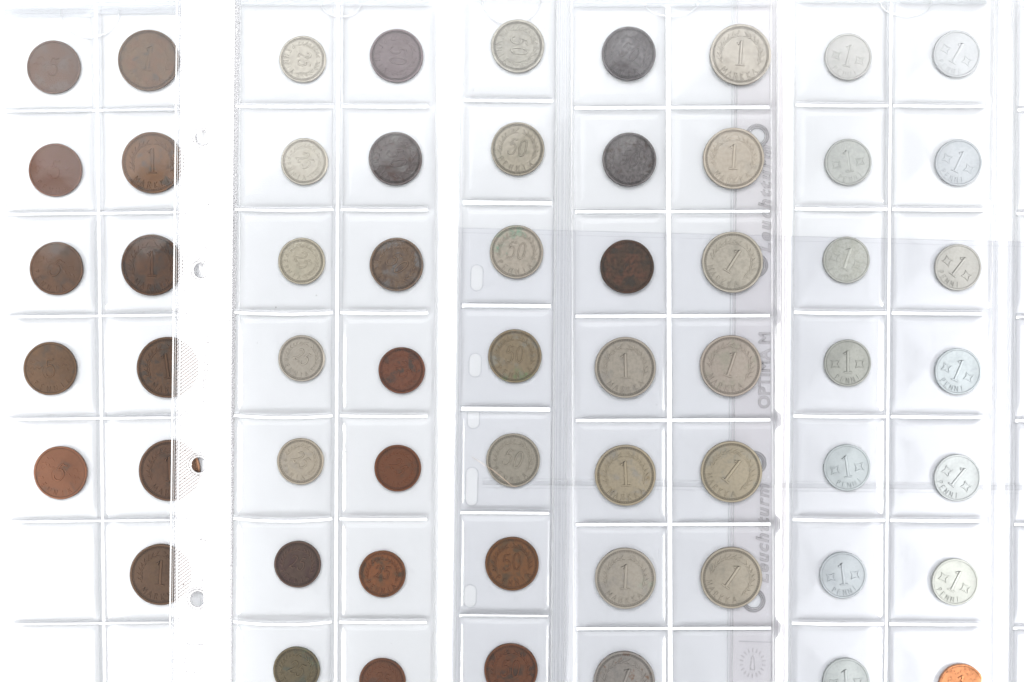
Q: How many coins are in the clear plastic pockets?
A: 59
